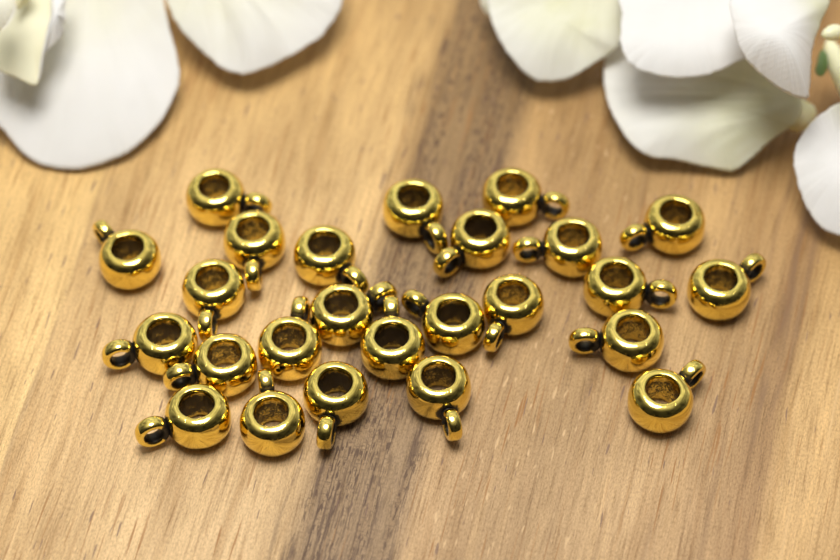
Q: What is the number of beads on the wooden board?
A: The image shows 25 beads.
